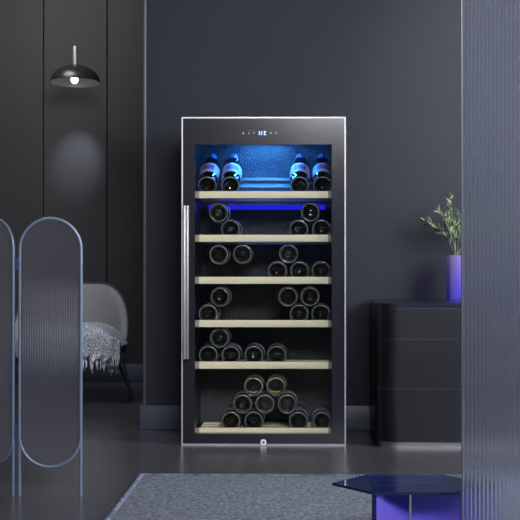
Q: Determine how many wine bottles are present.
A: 35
